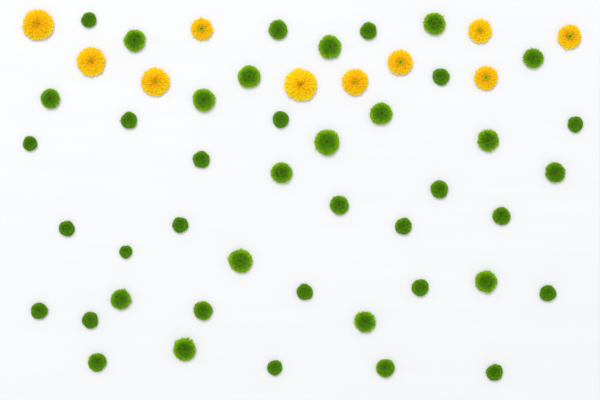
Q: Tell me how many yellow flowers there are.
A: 10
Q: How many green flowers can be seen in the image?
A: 43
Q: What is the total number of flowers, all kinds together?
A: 53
